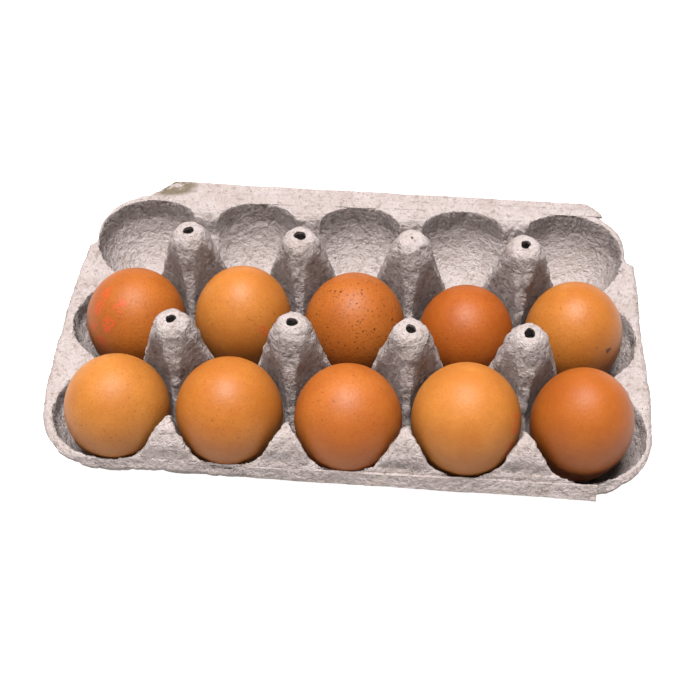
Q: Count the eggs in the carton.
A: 10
